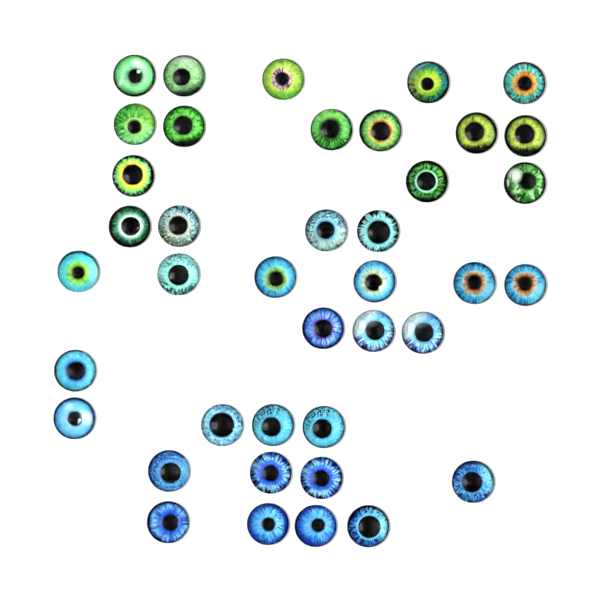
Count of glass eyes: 40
